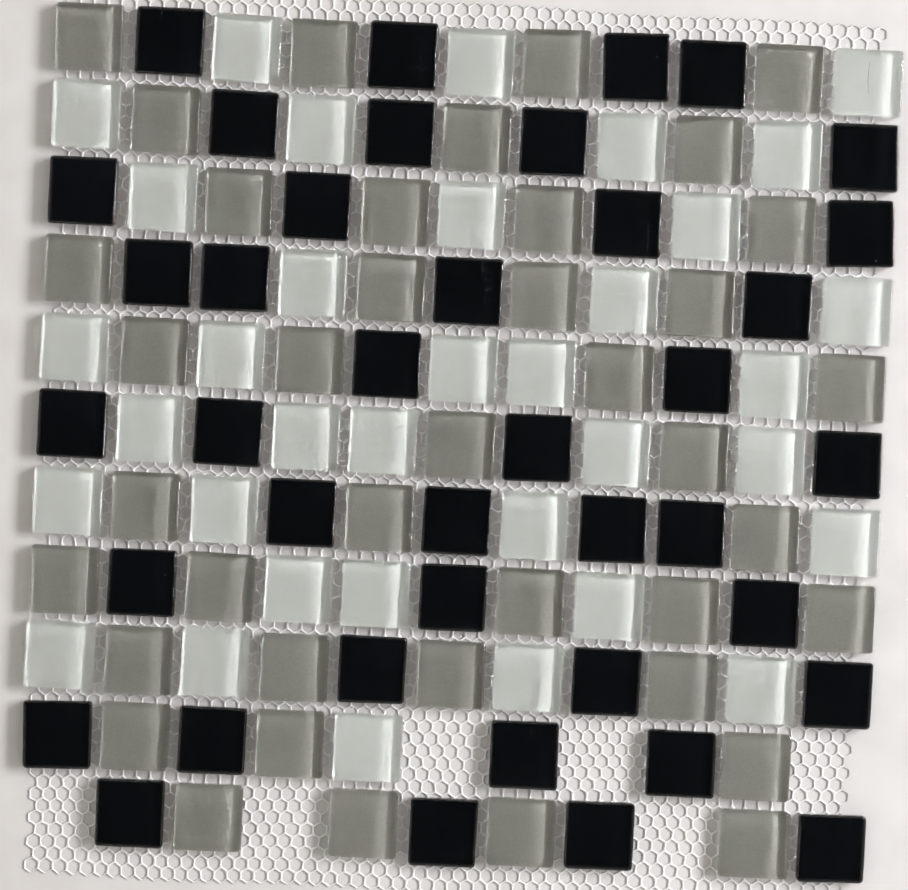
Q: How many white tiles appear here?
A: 35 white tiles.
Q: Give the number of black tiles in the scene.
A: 40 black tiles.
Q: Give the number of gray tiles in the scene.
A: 40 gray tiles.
